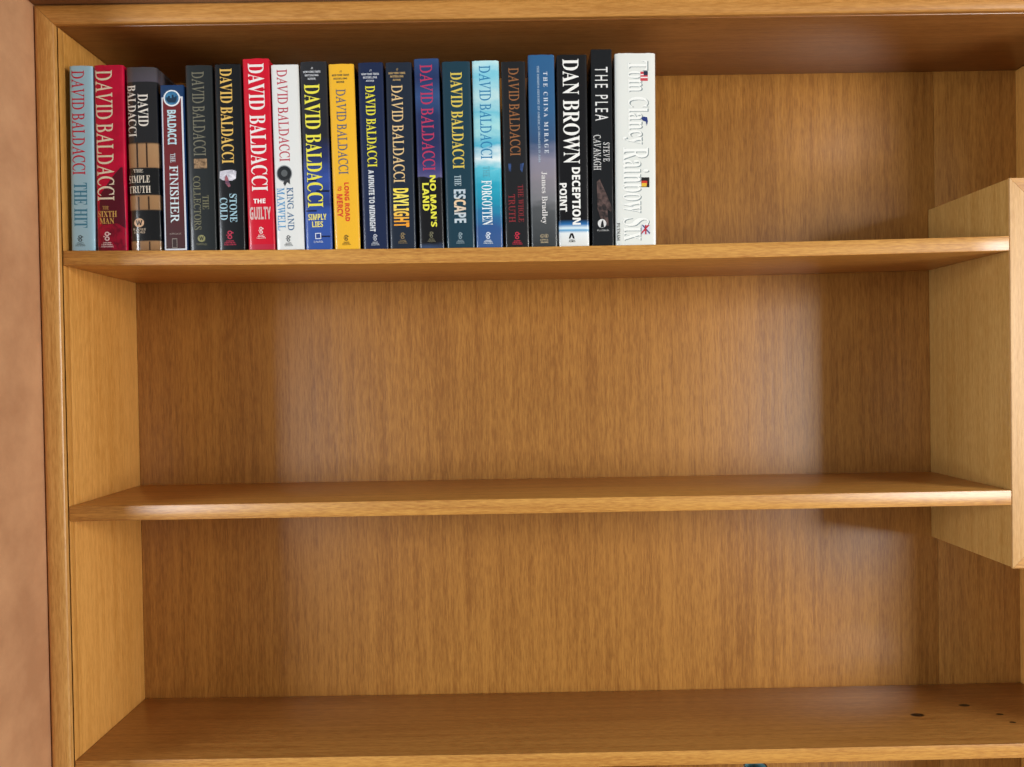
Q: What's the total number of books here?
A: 20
